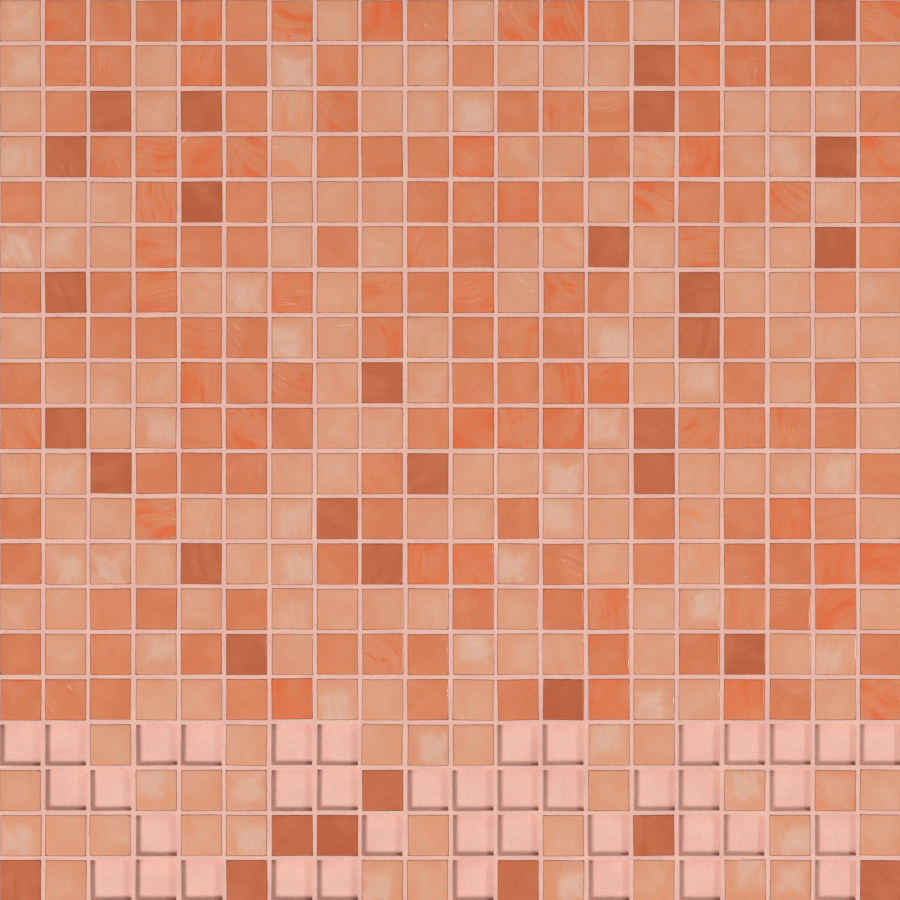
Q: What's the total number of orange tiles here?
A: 158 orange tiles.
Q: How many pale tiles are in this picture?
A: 168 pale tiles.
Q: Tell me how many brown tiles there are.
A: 33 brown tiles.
